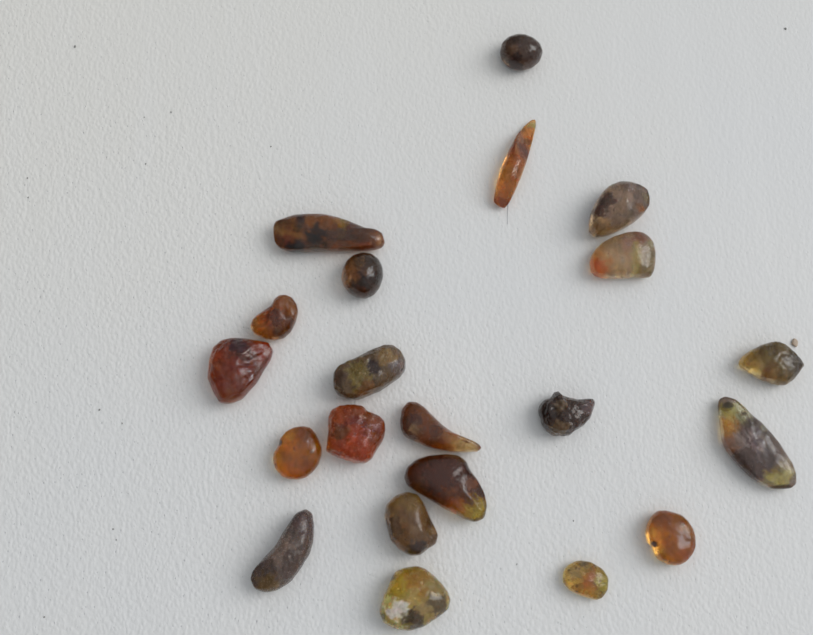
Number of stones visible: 21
